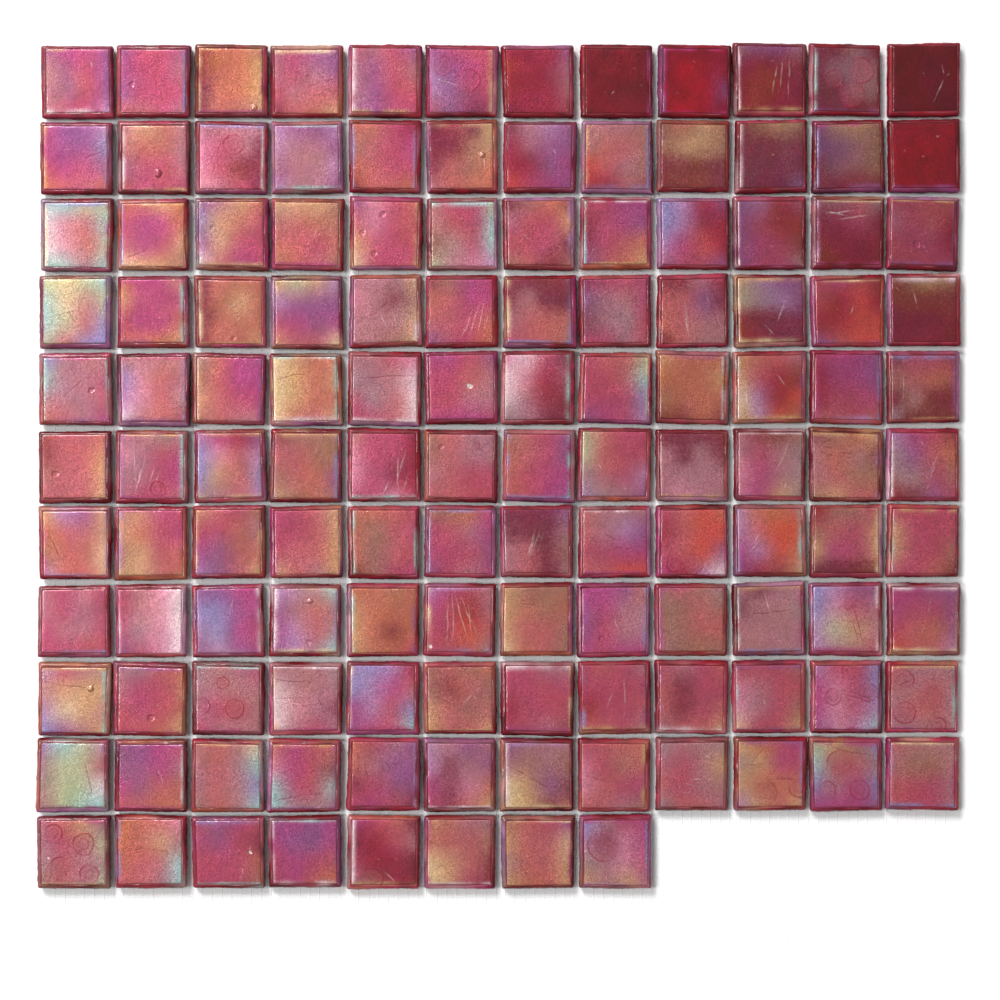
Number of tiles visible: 128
